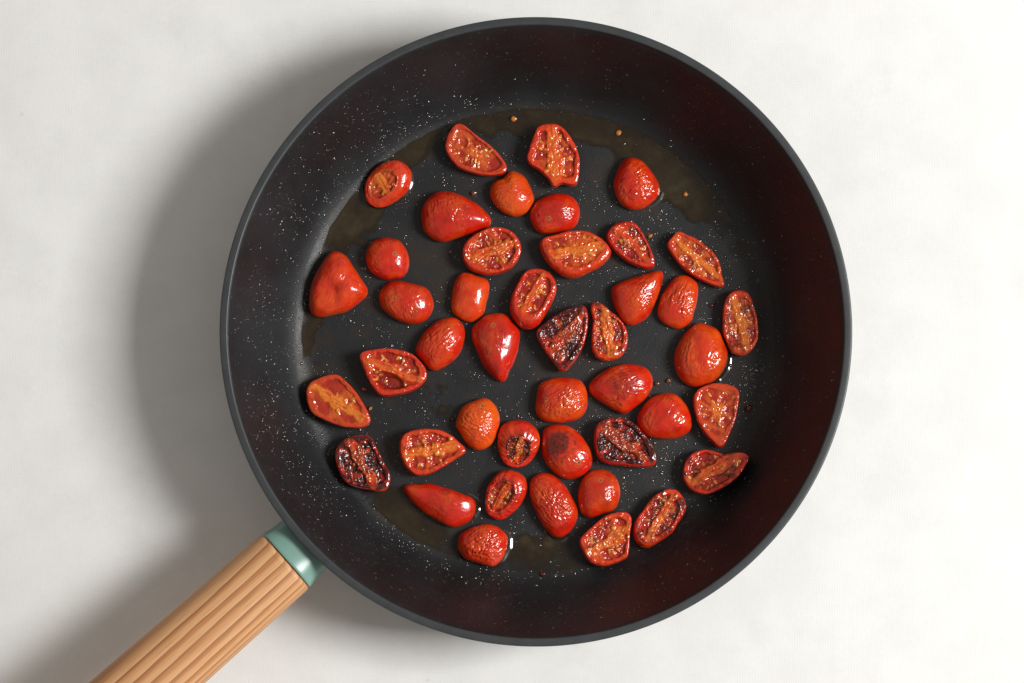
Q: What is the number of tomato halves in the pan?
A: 44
